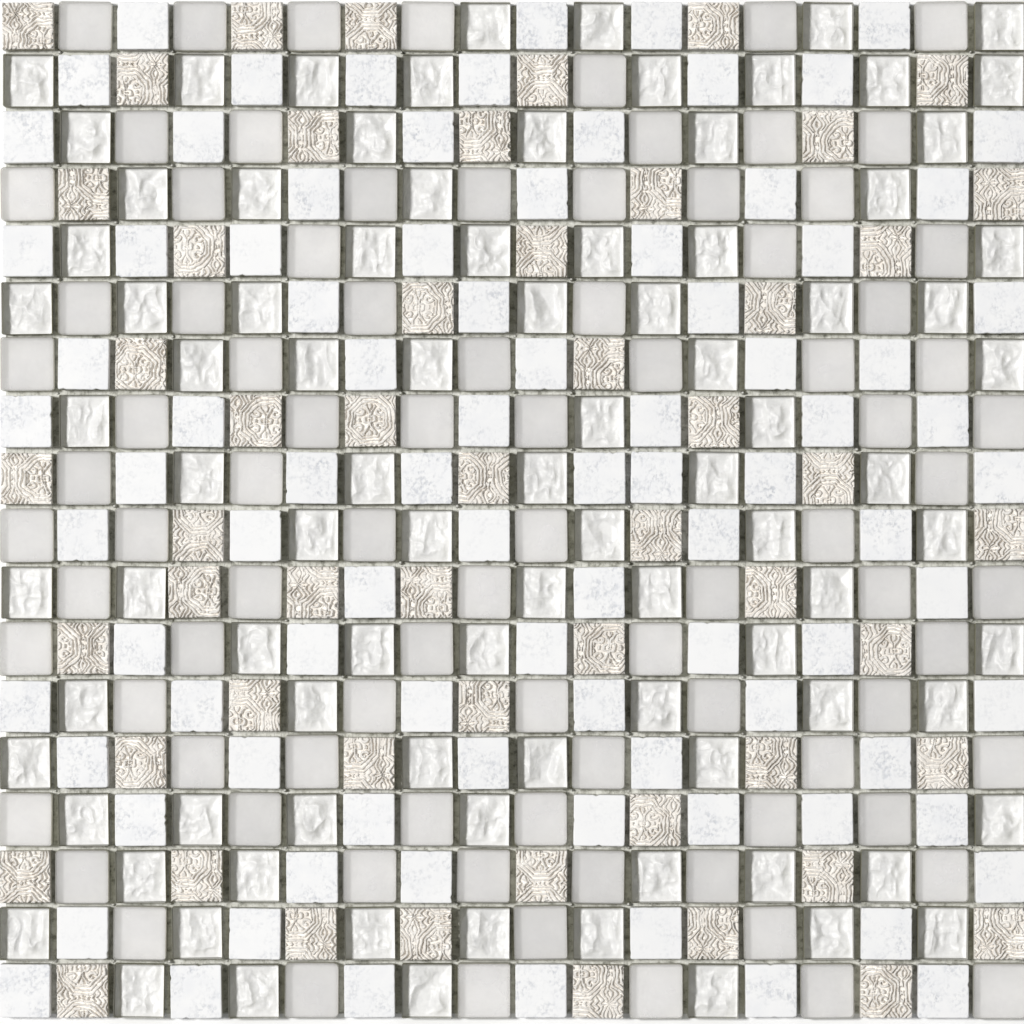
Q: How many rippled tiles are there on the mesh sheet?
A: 92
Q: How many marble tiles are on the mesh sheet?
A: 90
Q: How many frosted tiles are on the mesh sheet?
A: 88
